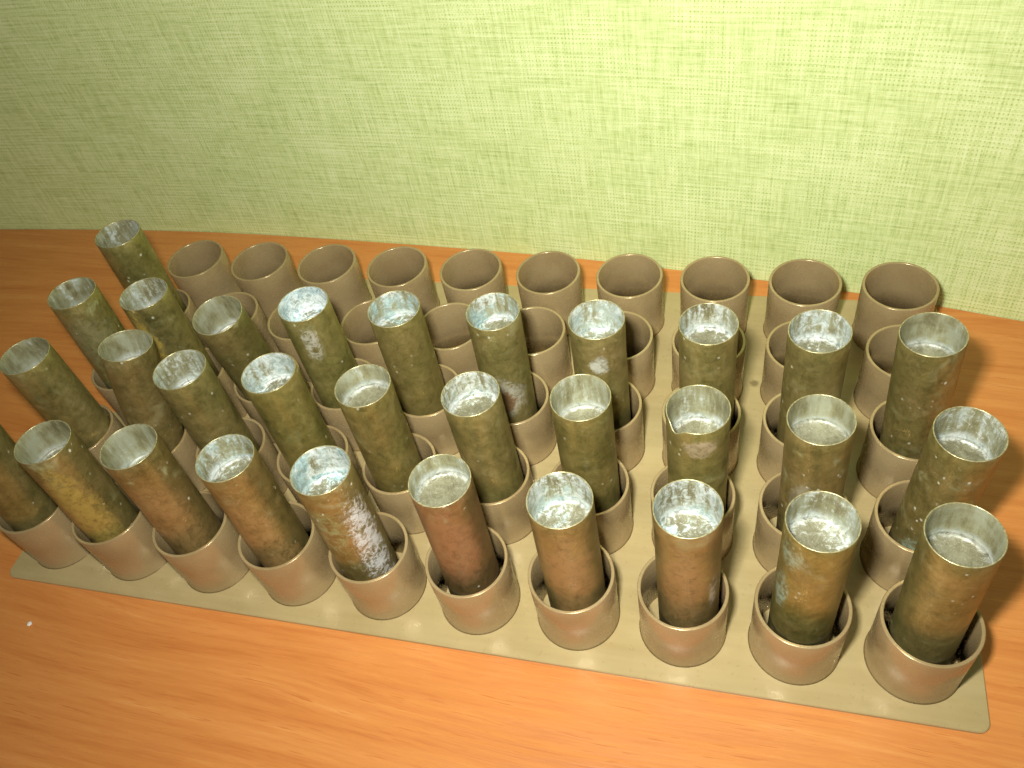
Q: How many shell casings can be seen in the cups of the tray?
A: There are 31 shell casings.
